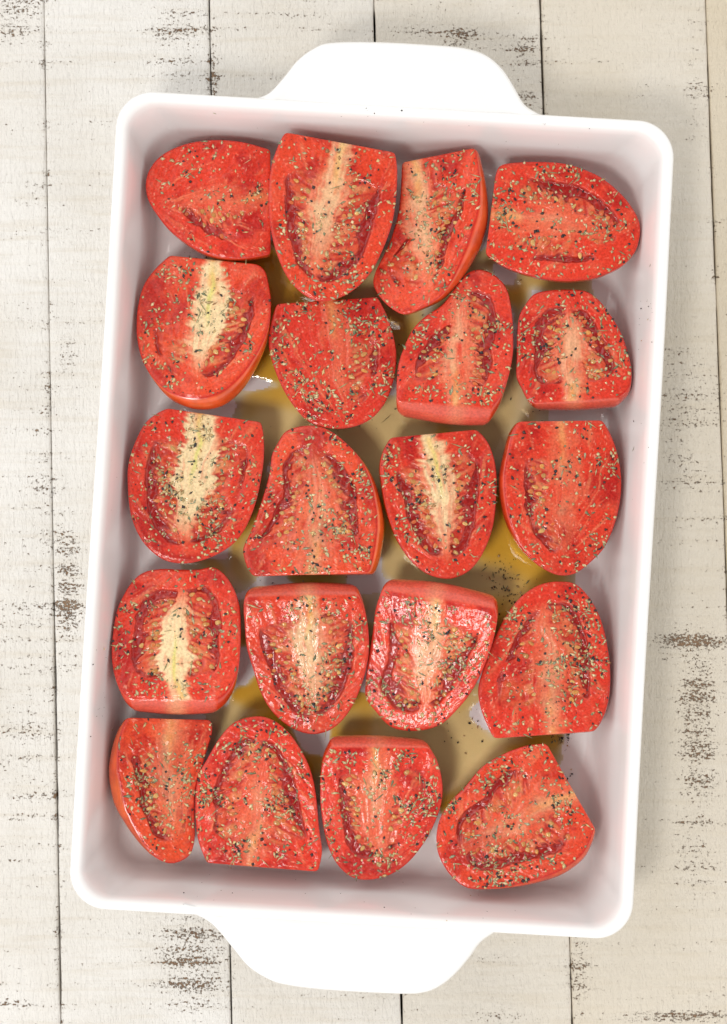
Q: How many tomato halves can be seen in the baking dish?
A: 20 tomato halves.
